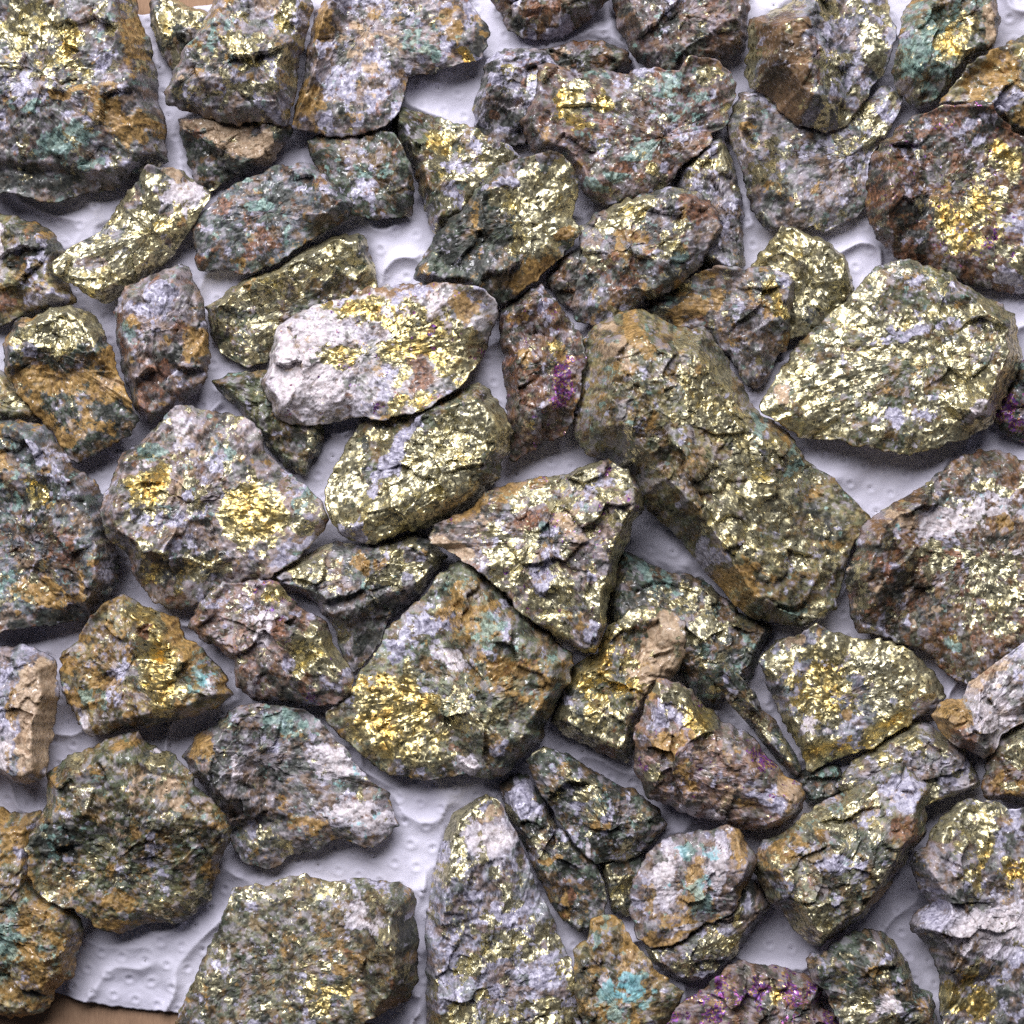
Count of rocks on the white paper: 70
